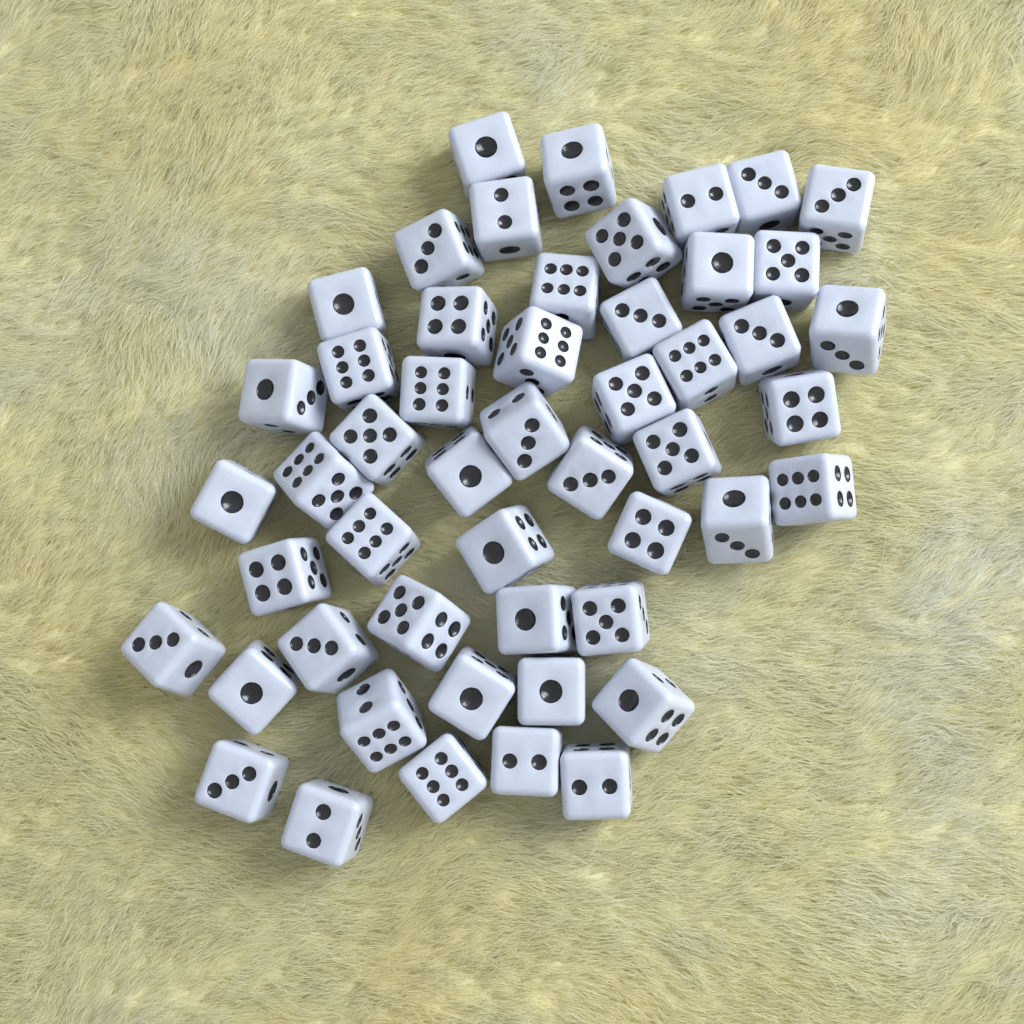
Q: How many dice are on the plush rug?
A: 51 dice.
